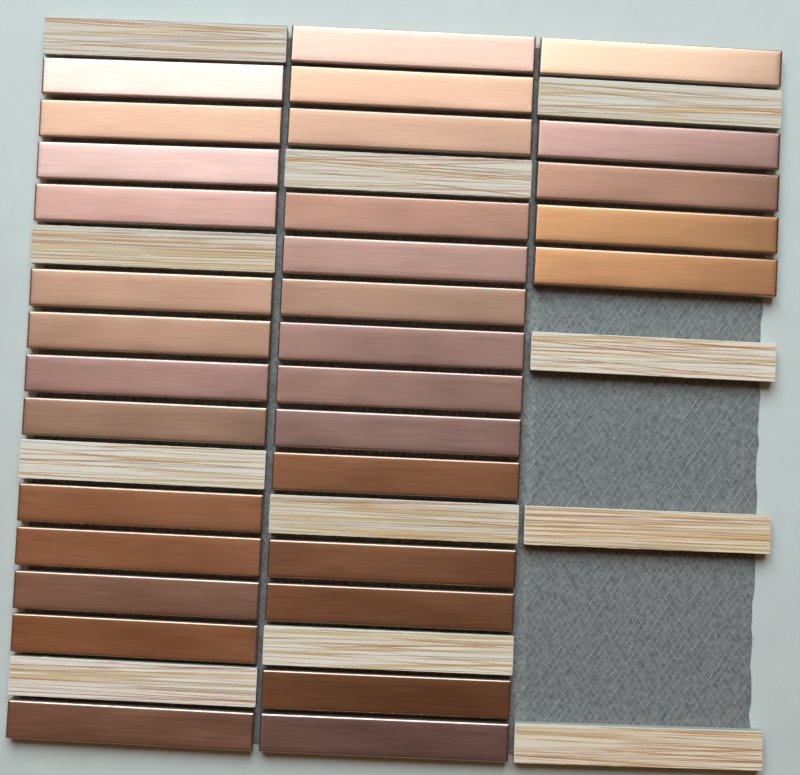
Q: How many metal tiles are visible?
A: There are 32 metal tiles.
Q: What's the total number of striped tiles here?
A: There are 11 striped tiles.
